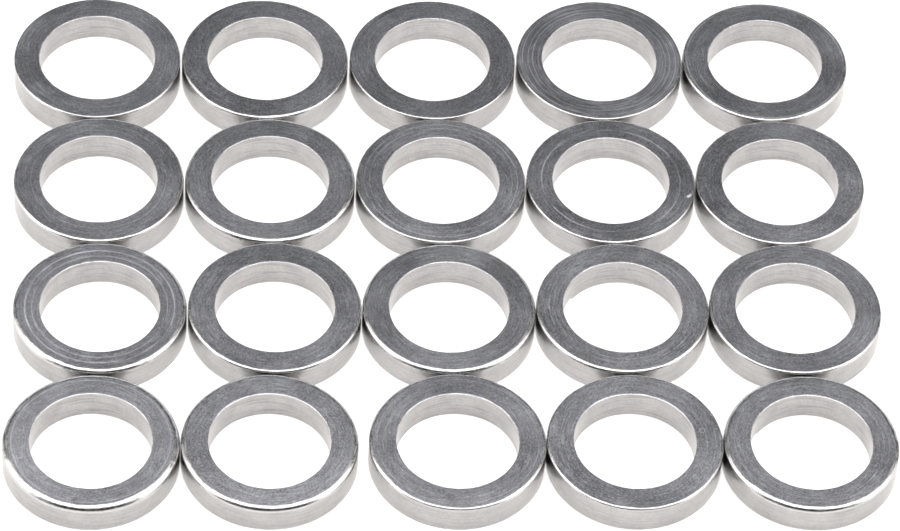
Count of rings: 20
